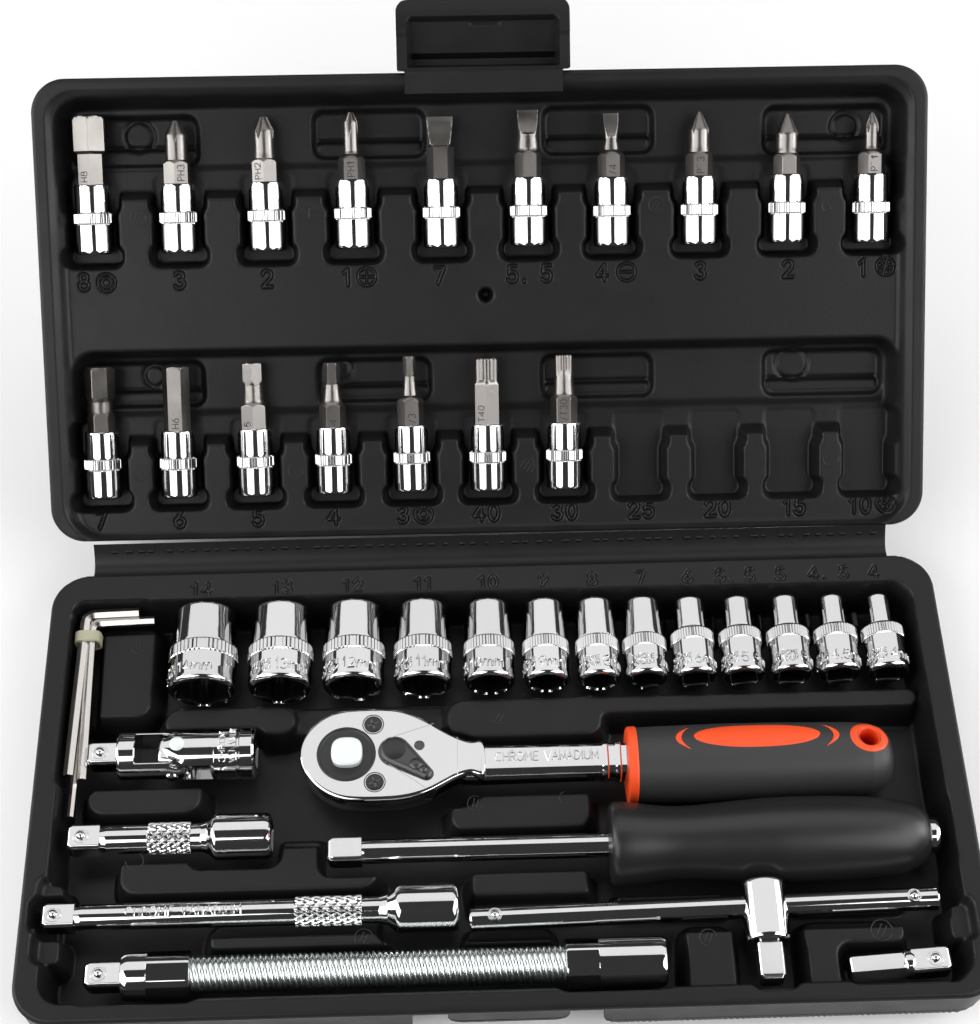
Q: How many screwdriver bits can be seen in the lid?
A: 17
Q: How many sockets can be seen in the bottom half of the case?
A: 13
